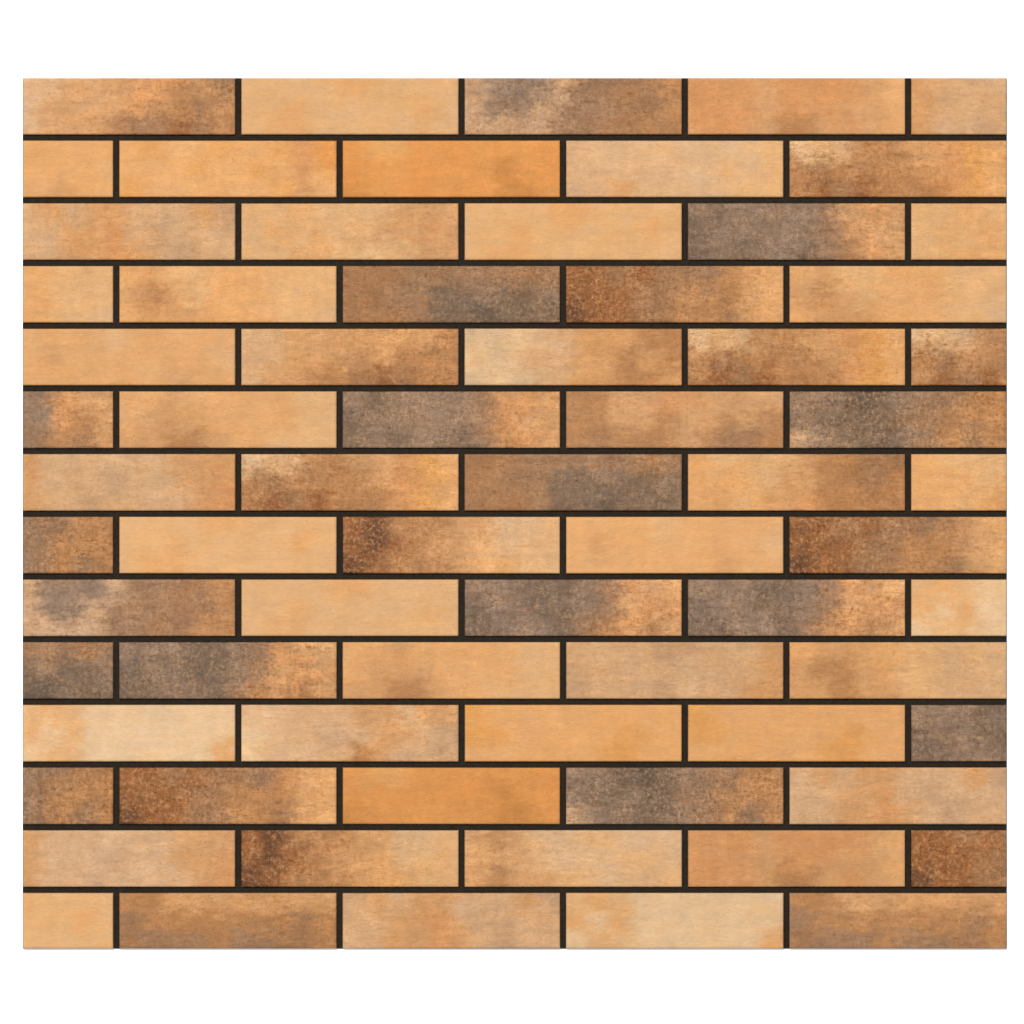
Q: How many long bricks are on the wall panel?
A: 56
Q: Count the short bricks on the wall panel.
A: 14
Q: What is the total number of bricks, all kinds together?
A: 70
